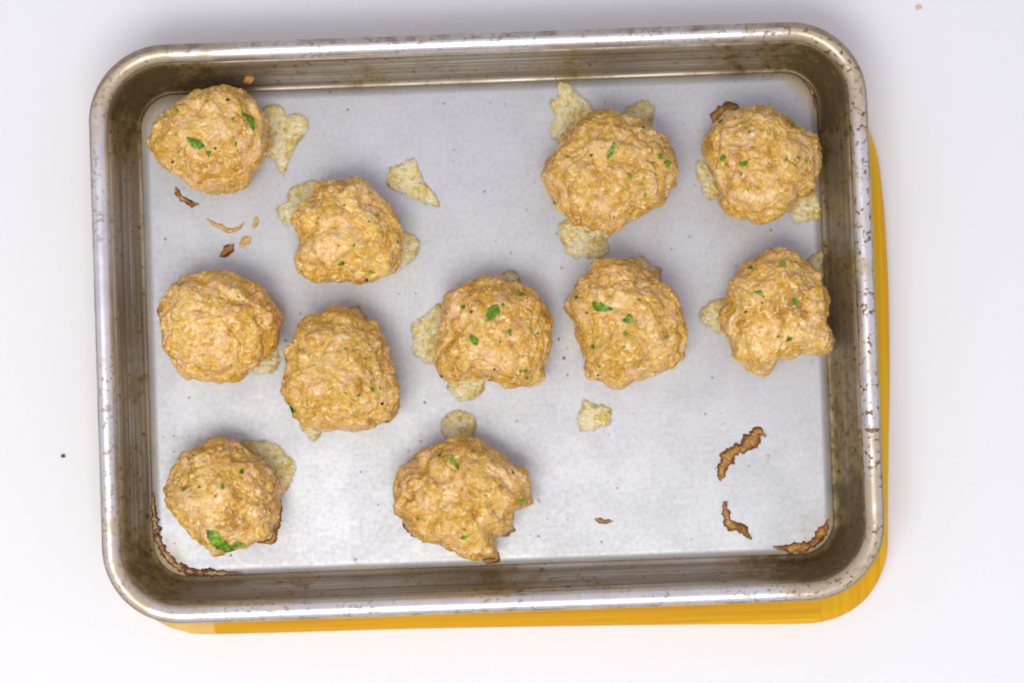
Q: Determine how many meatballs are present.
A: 11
